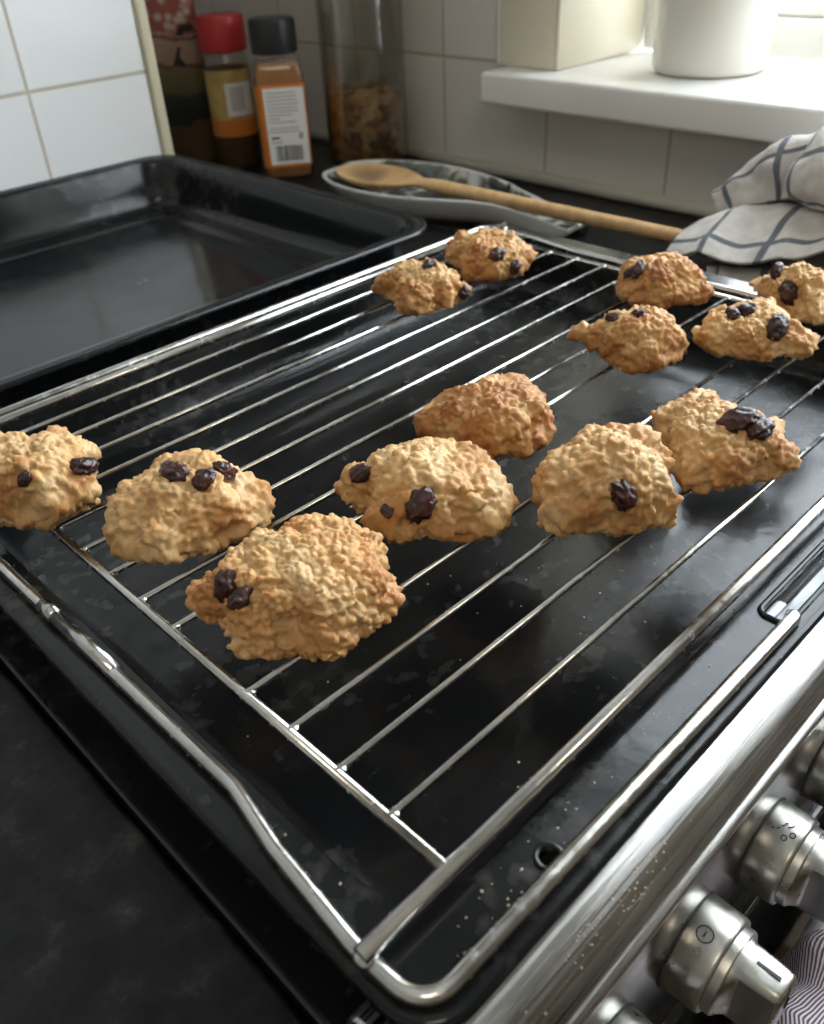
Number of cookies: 13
